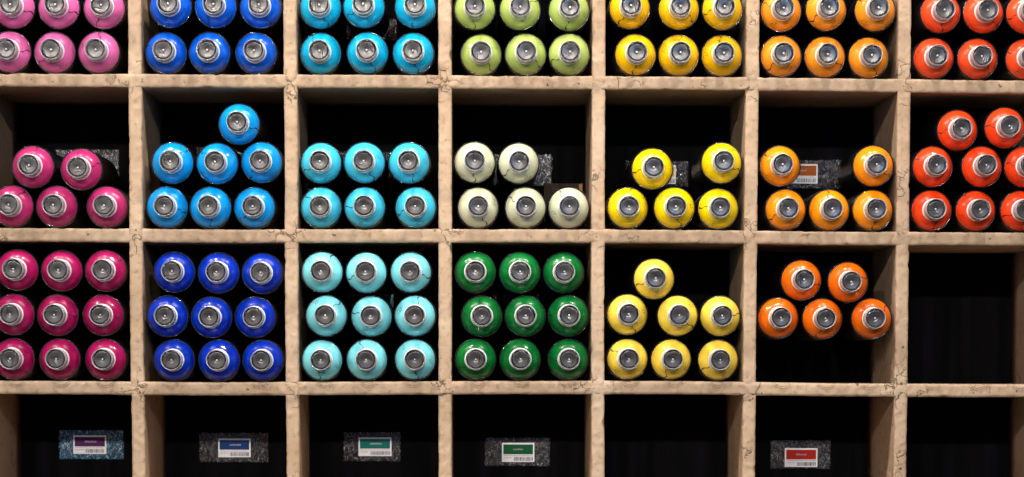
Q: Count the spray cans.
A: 131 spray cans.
